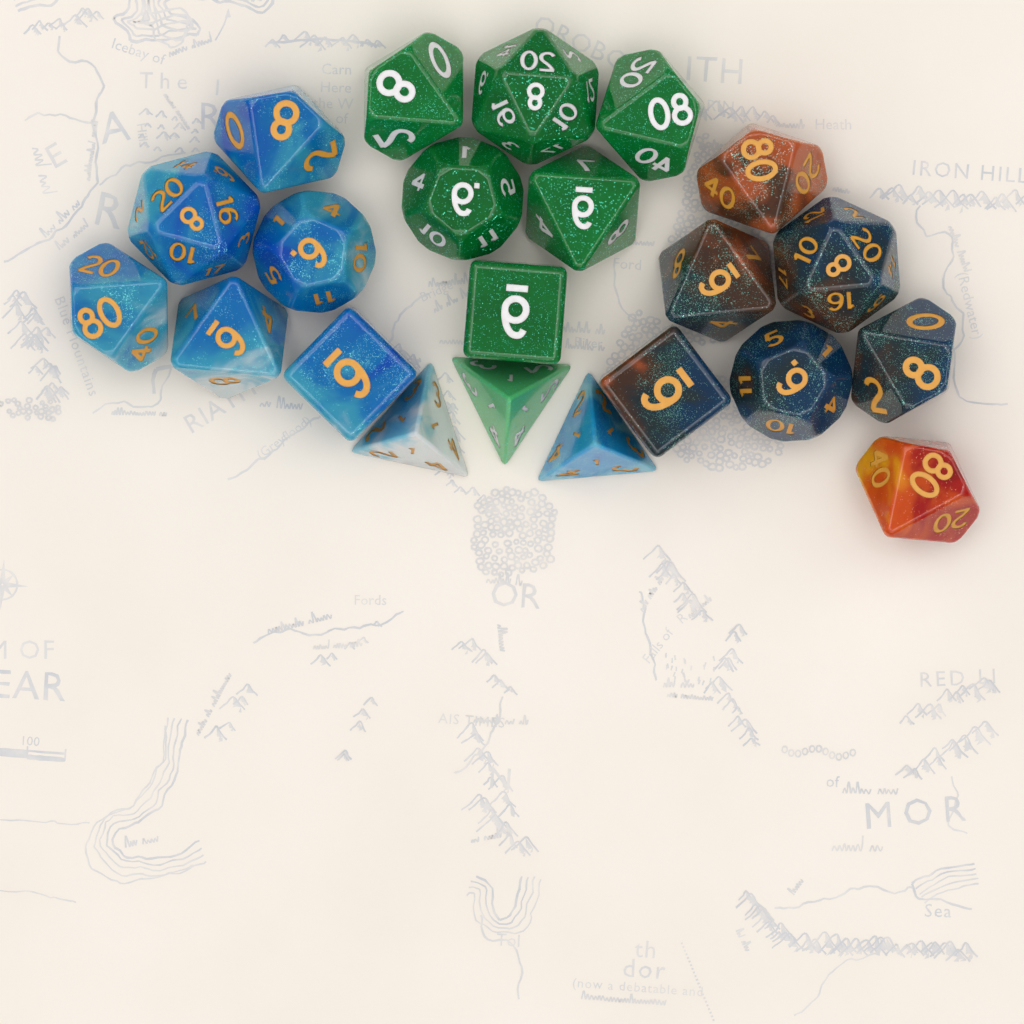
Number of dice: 22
